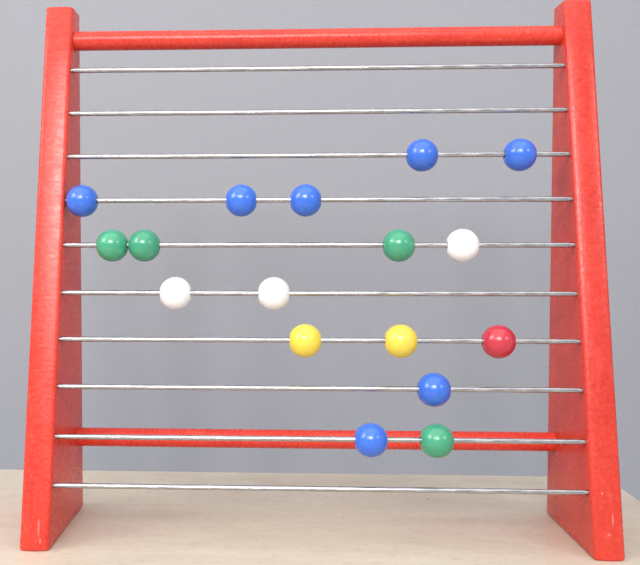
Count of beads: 17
